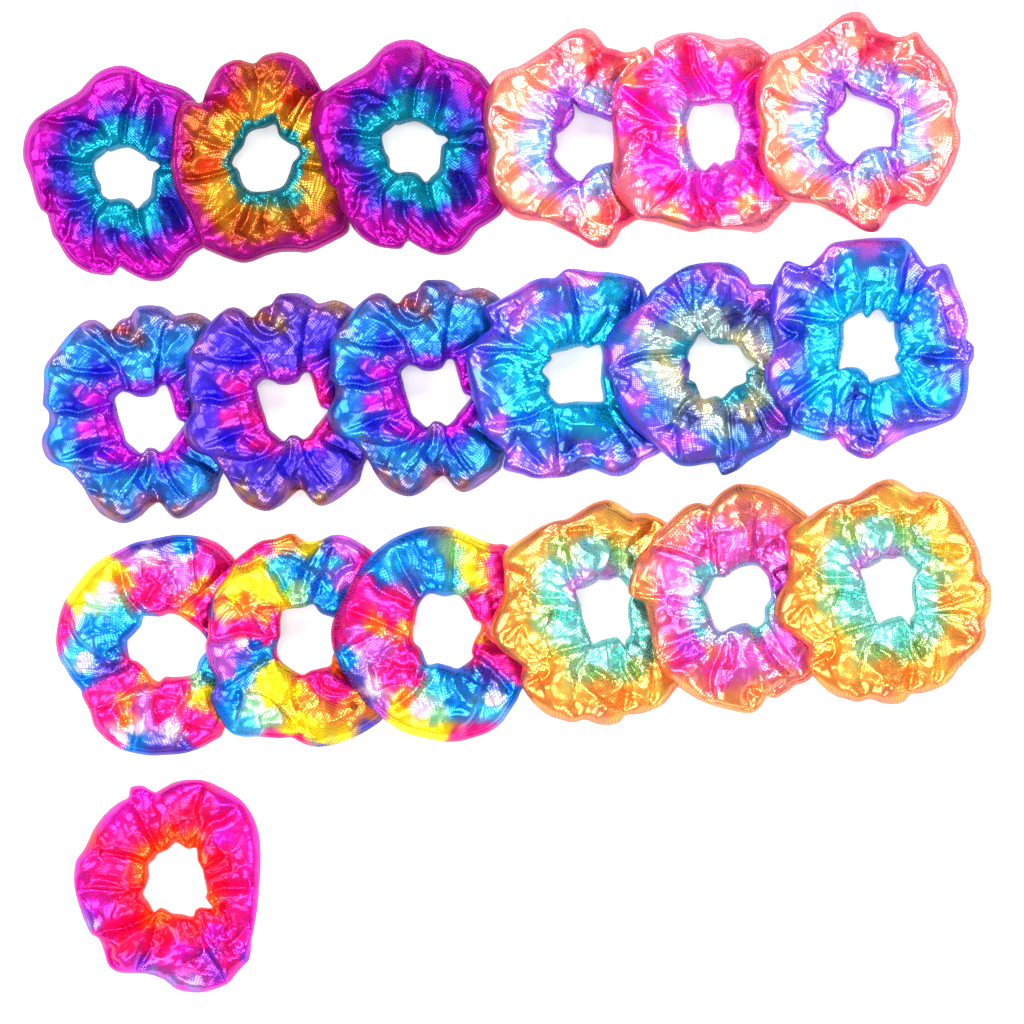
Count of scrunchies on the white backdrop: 19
